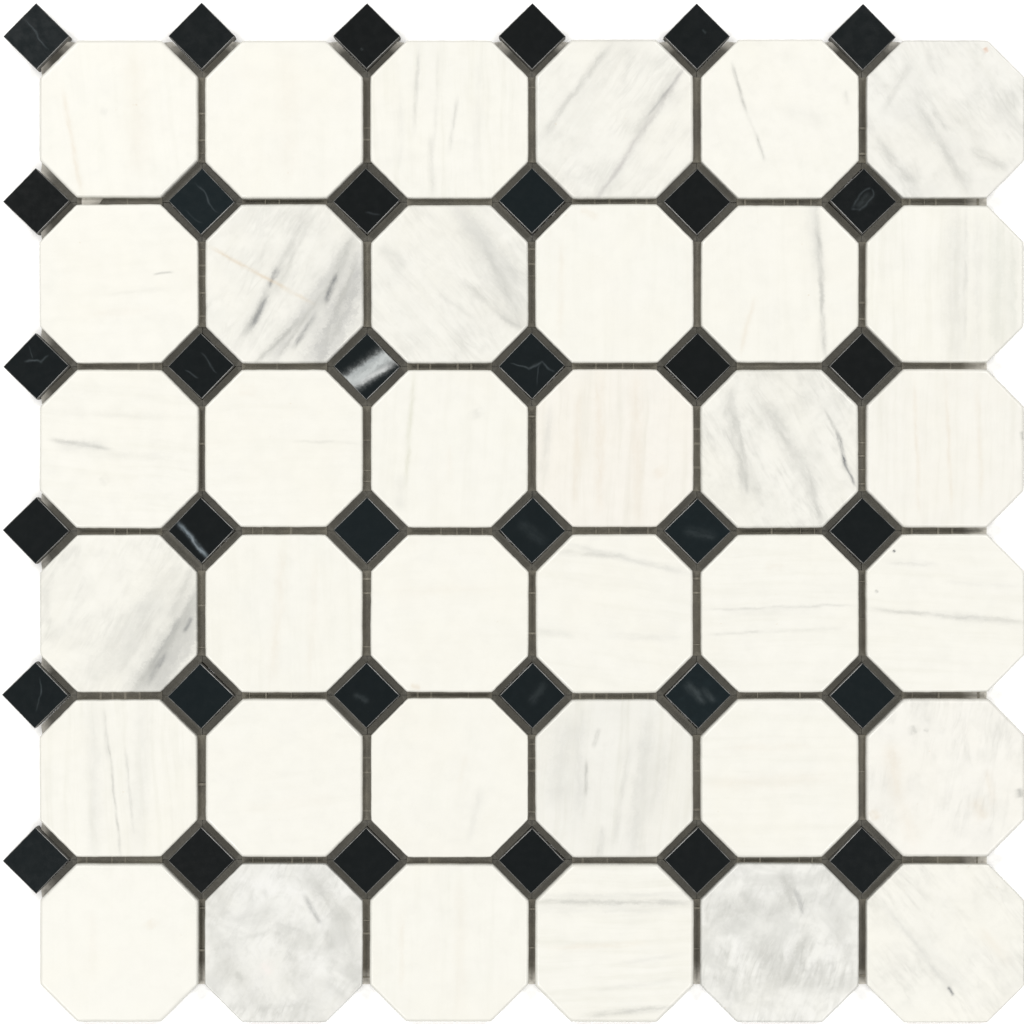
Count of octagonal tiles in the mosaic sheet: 36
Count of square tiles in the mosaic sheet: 36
